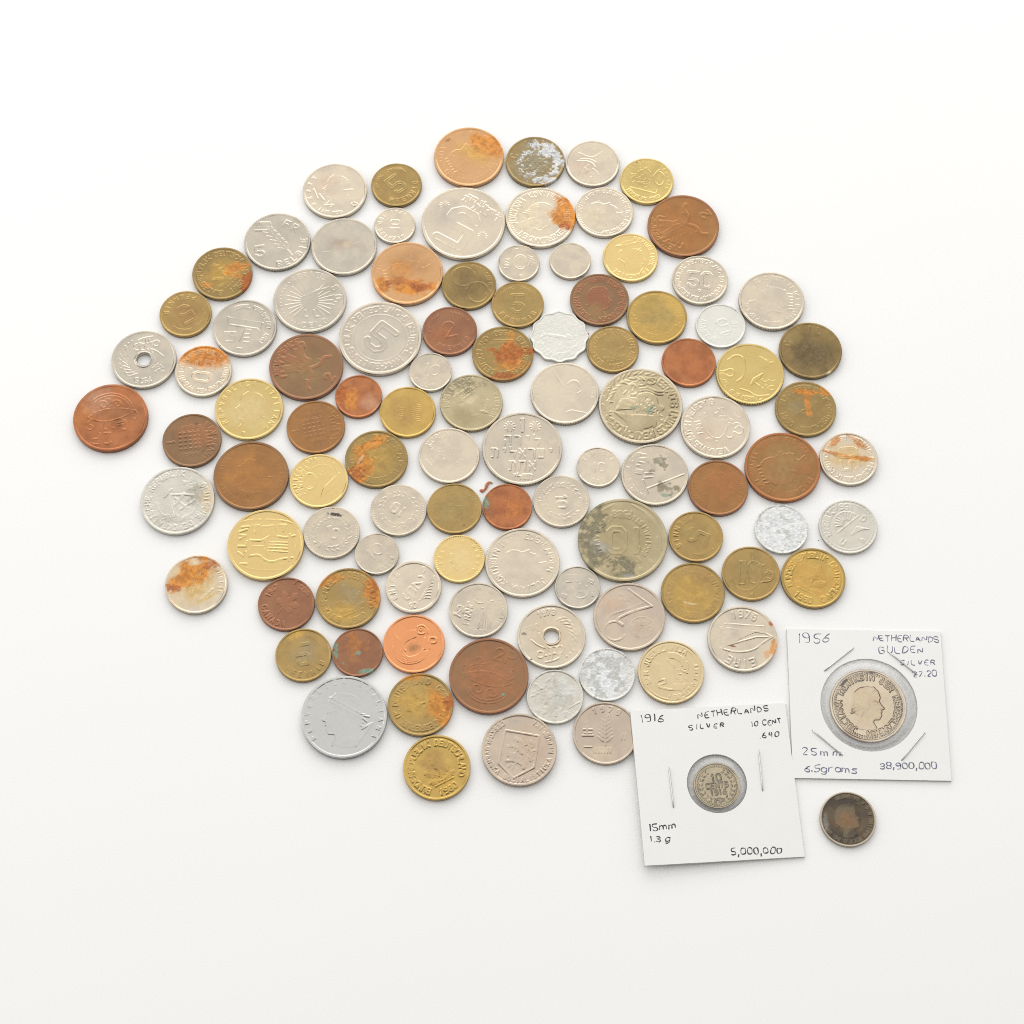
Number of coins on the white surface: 102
